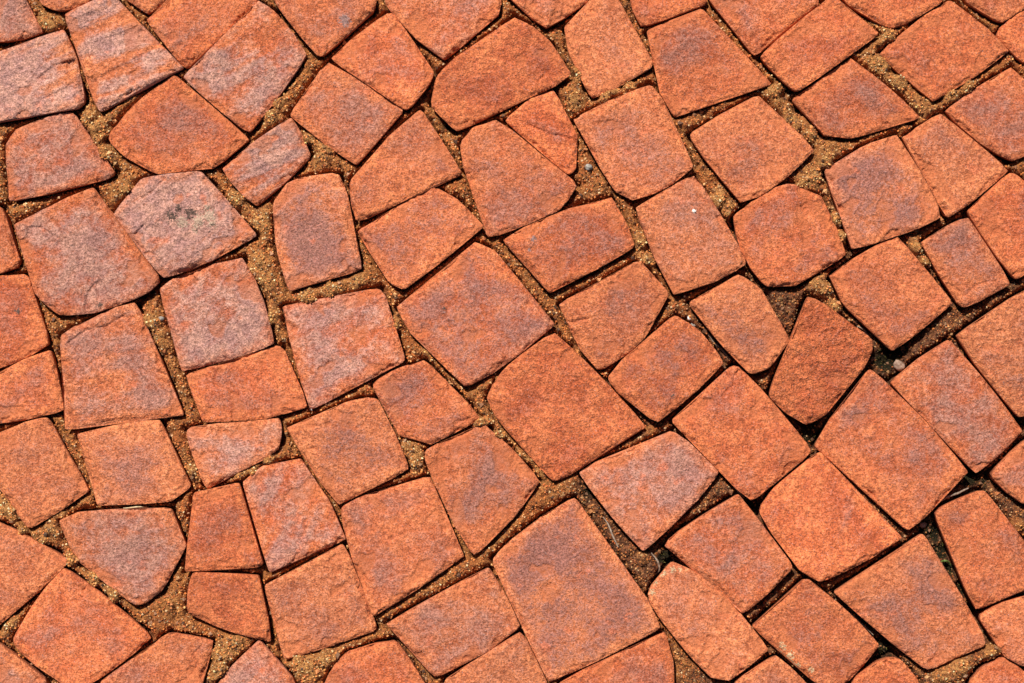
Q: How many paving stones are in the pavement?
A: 95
